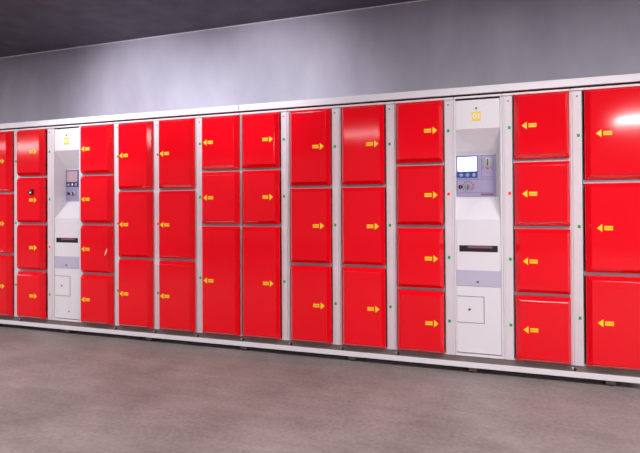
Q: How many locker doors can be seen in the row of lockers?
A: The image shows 40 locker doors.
